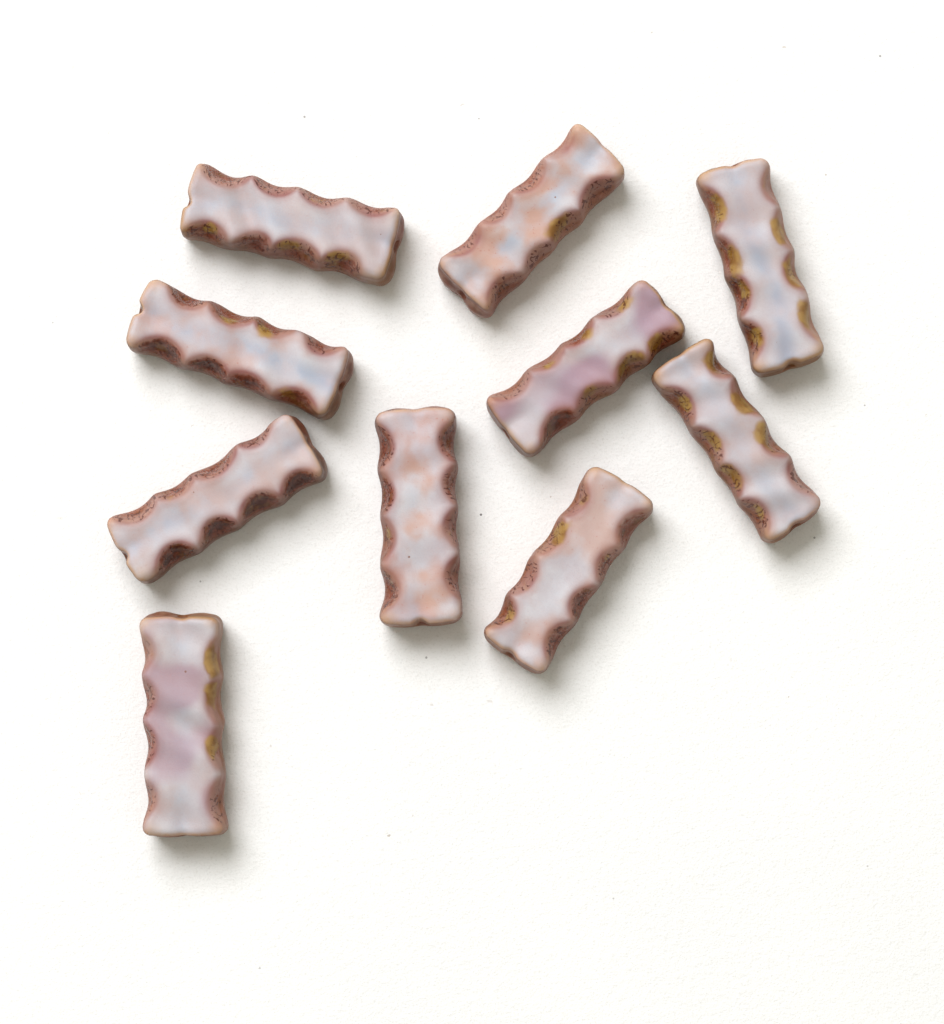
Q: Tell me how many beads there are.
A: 10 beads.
